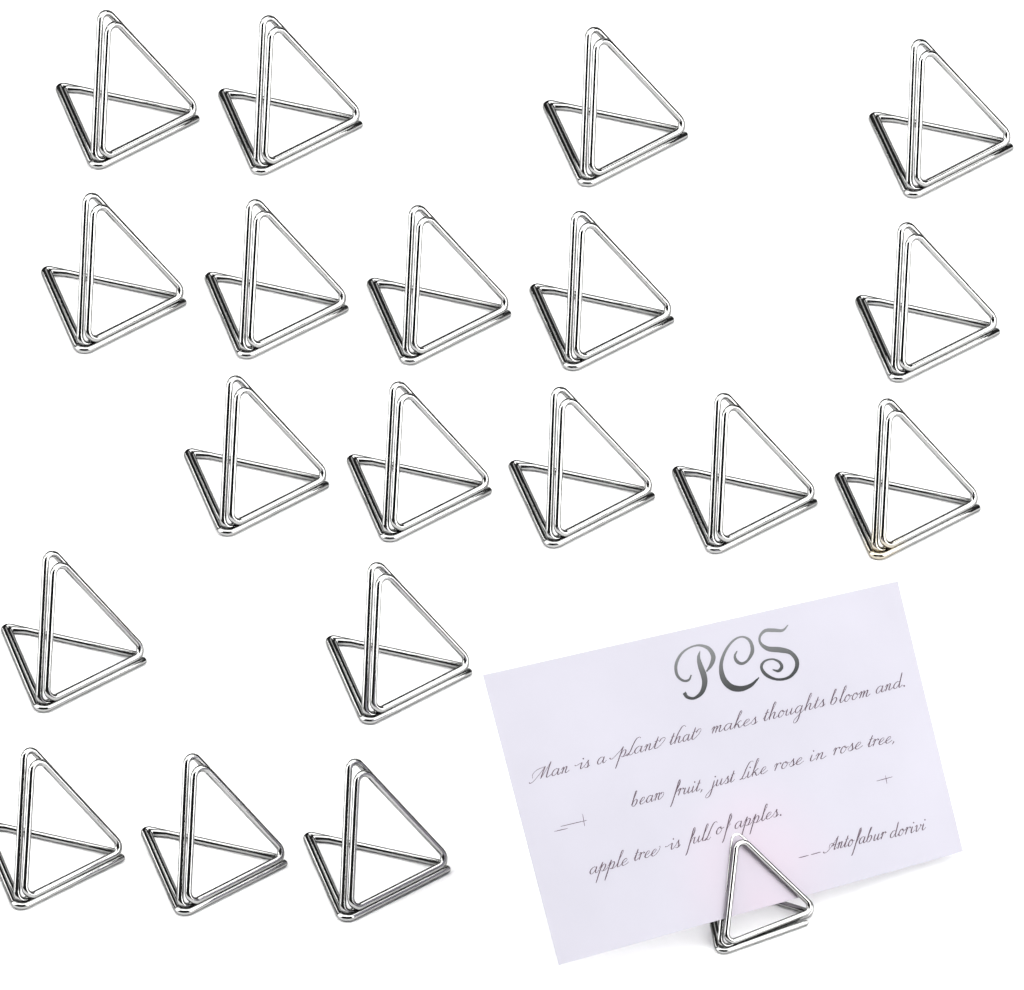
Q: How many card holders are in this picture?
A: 20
